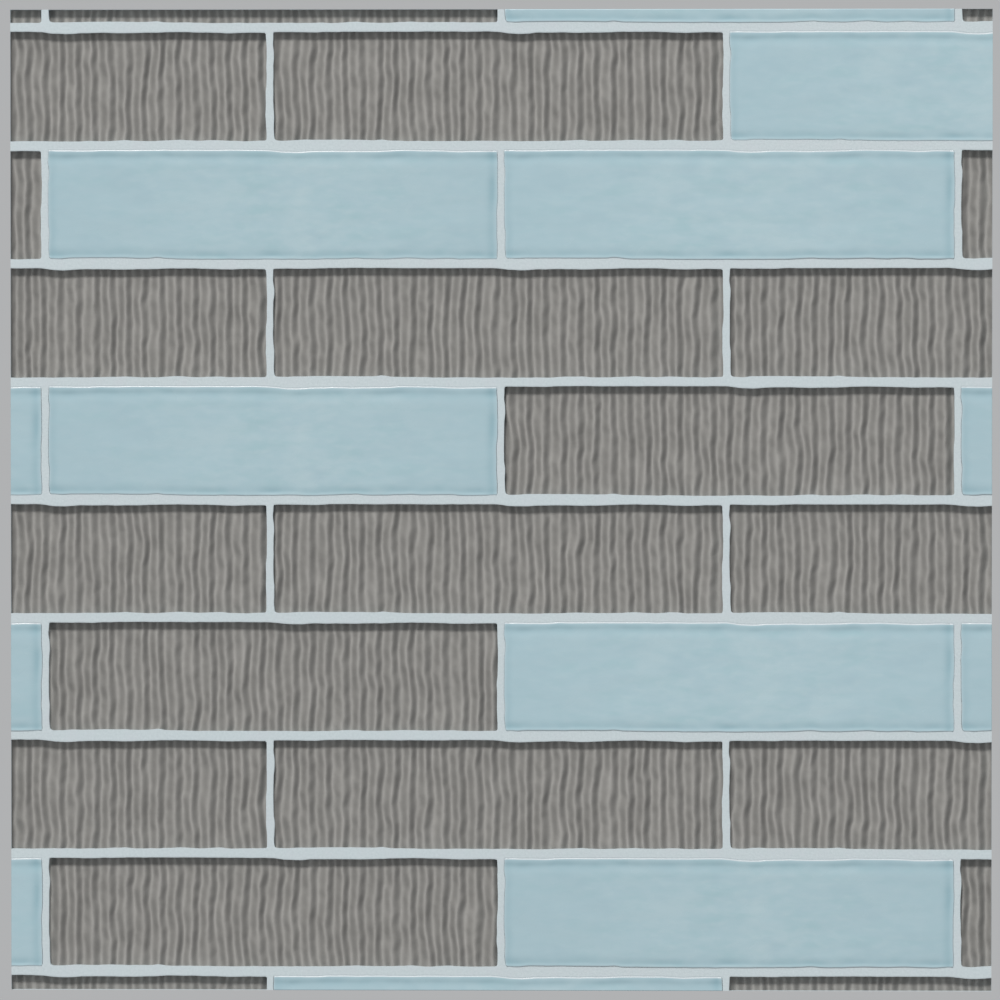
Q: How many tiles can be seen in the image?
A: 13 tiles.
